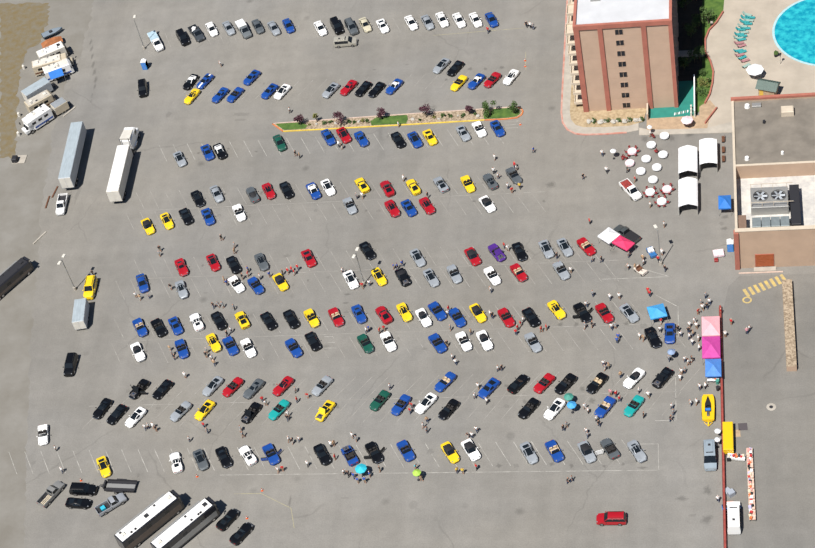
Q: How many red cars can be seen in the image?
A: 21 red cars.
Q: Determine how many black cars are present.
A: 43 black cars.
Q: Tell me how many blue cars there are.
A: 37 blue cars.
